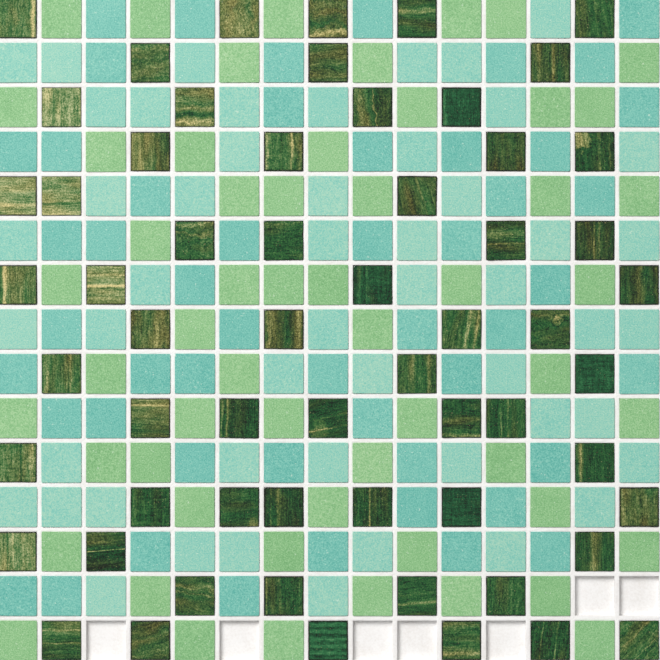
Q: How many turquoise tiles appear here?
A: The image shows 102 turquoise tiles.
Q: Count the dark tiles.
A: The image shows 60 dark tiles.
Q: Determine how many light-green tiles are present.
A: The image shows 56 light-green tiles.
